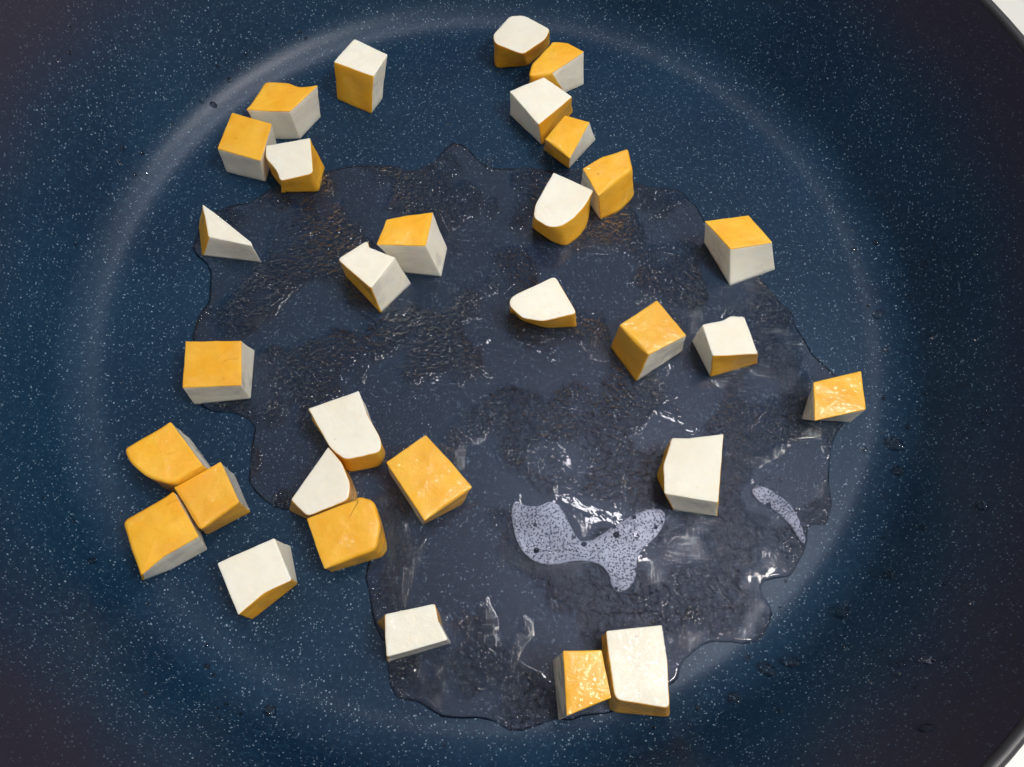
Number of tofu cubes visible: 31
